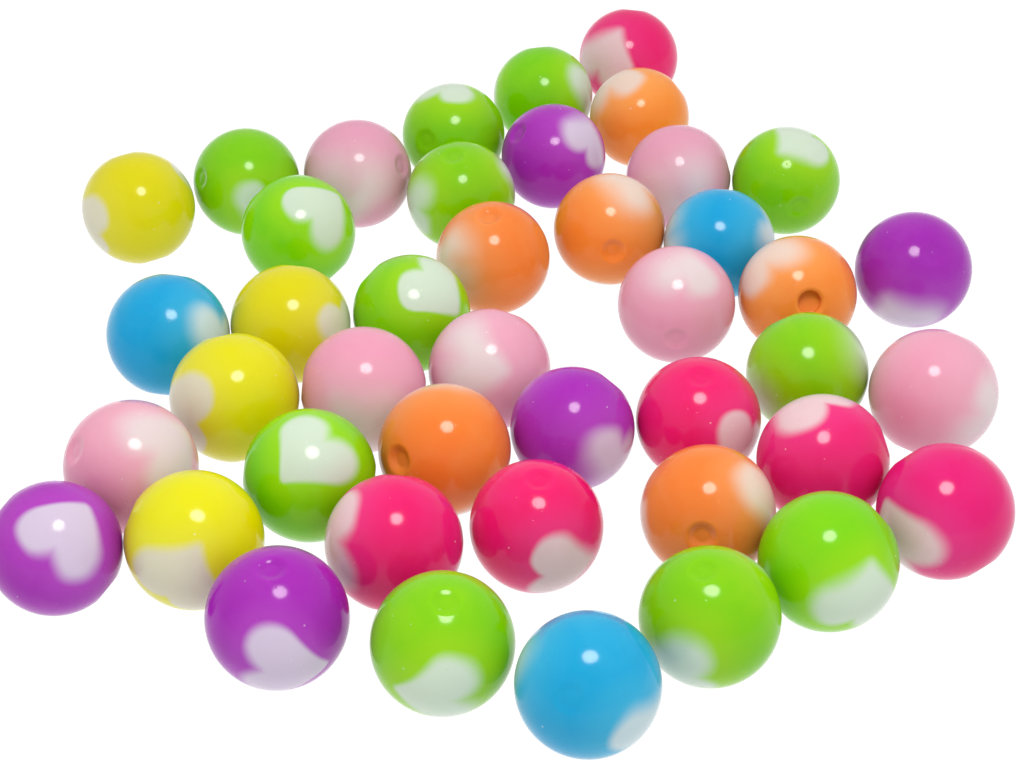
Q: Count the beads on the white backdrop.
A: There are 43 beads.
